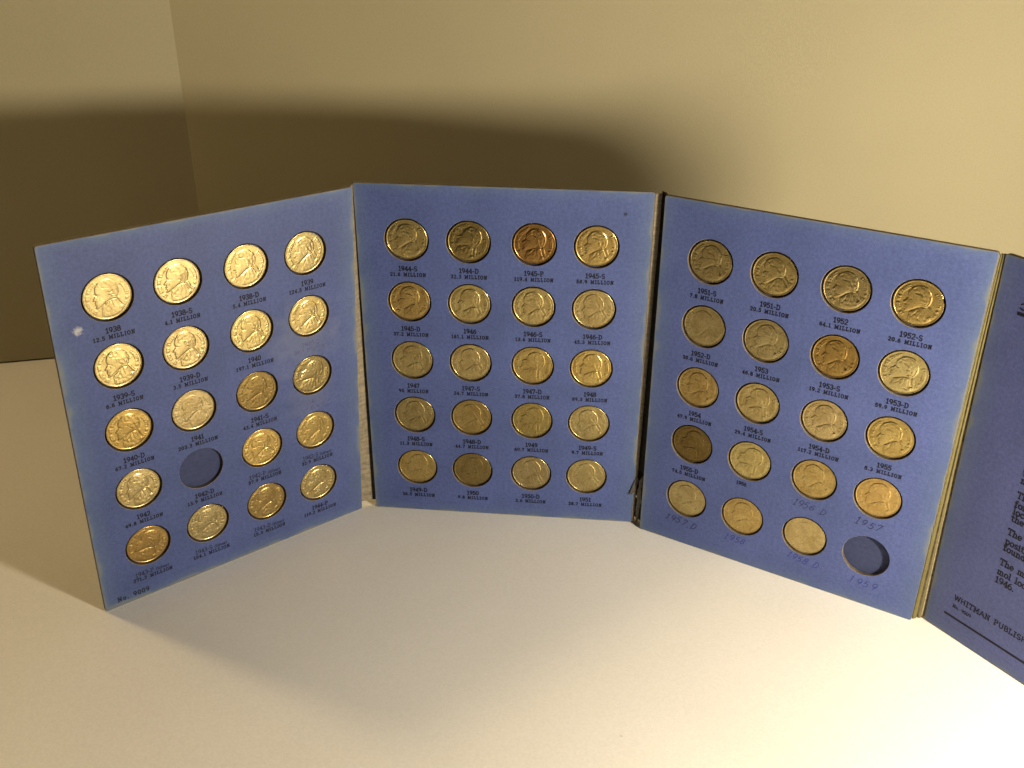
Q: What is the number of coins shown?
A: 58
